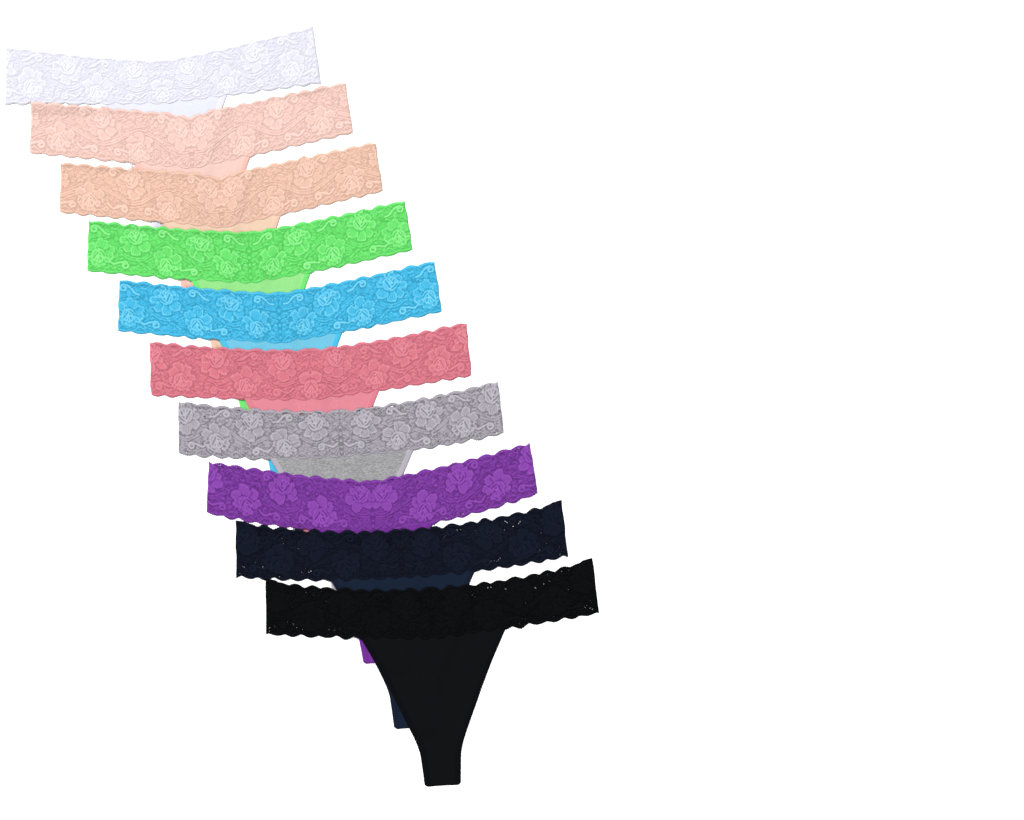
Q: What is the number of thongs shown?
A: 10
